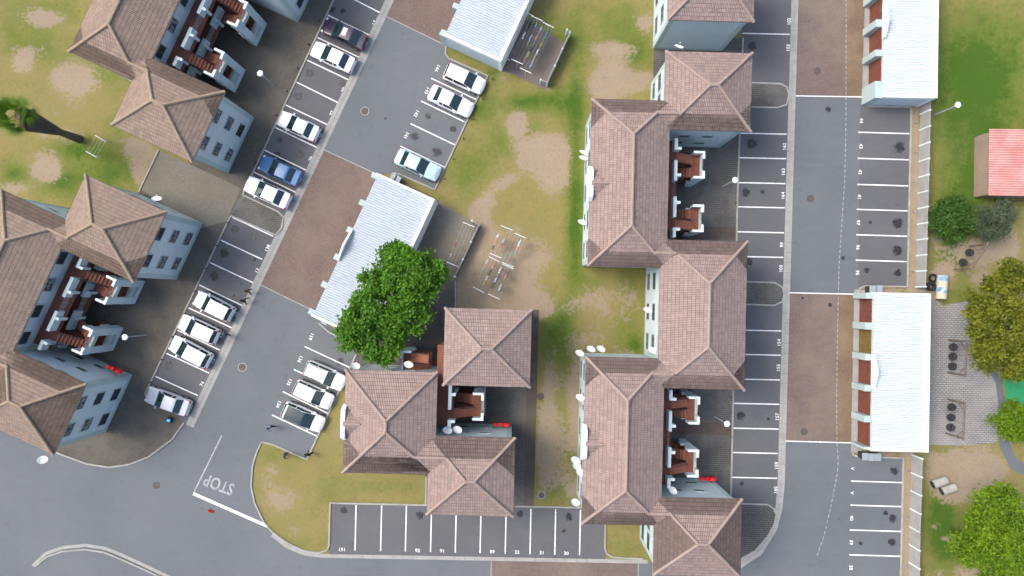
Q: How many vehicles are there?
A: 15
